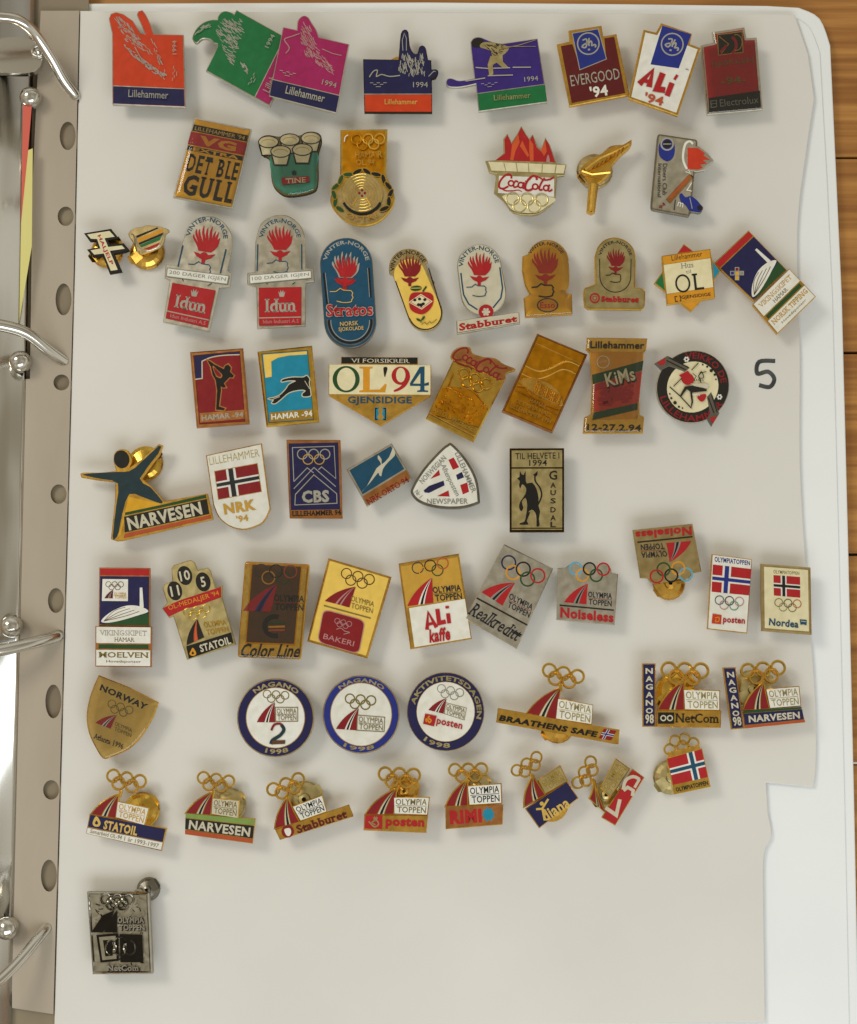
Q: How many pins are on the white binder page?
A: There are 64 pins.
